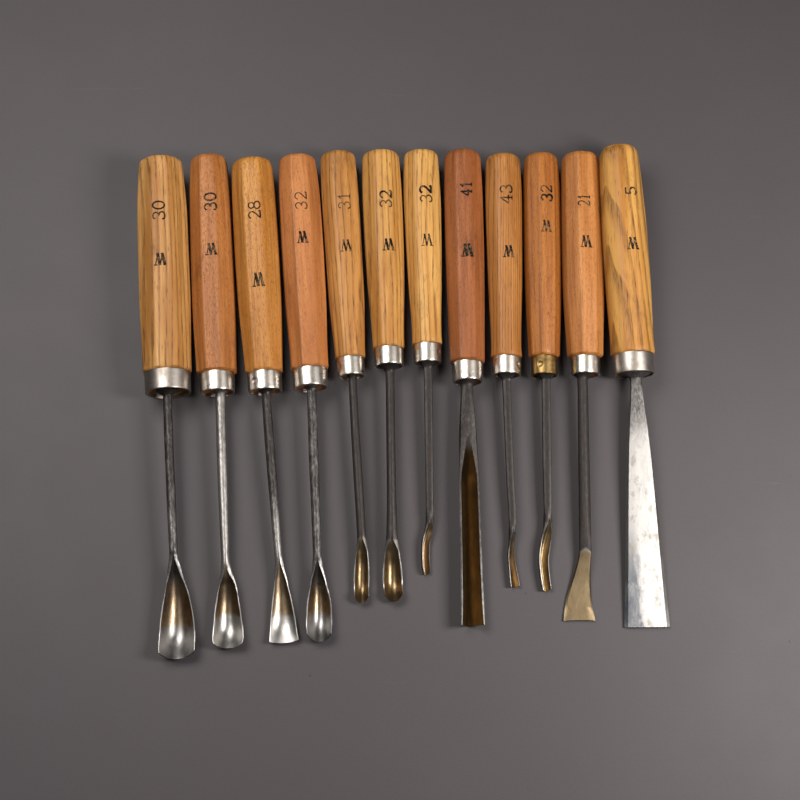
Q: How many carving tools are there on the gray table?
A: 12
